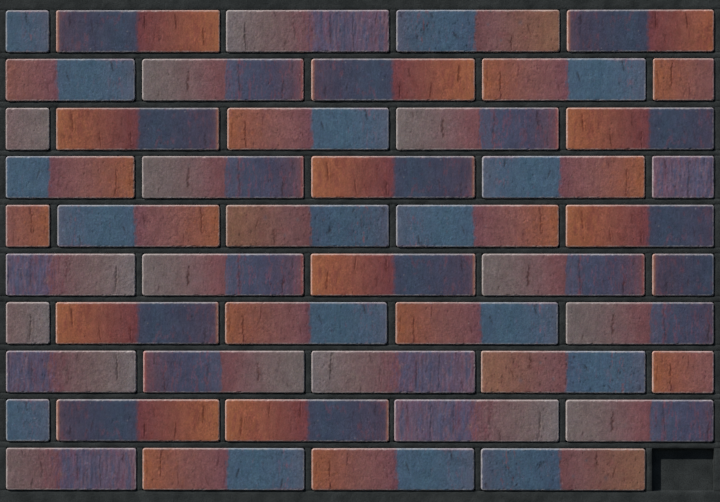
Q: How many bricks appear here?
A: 49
